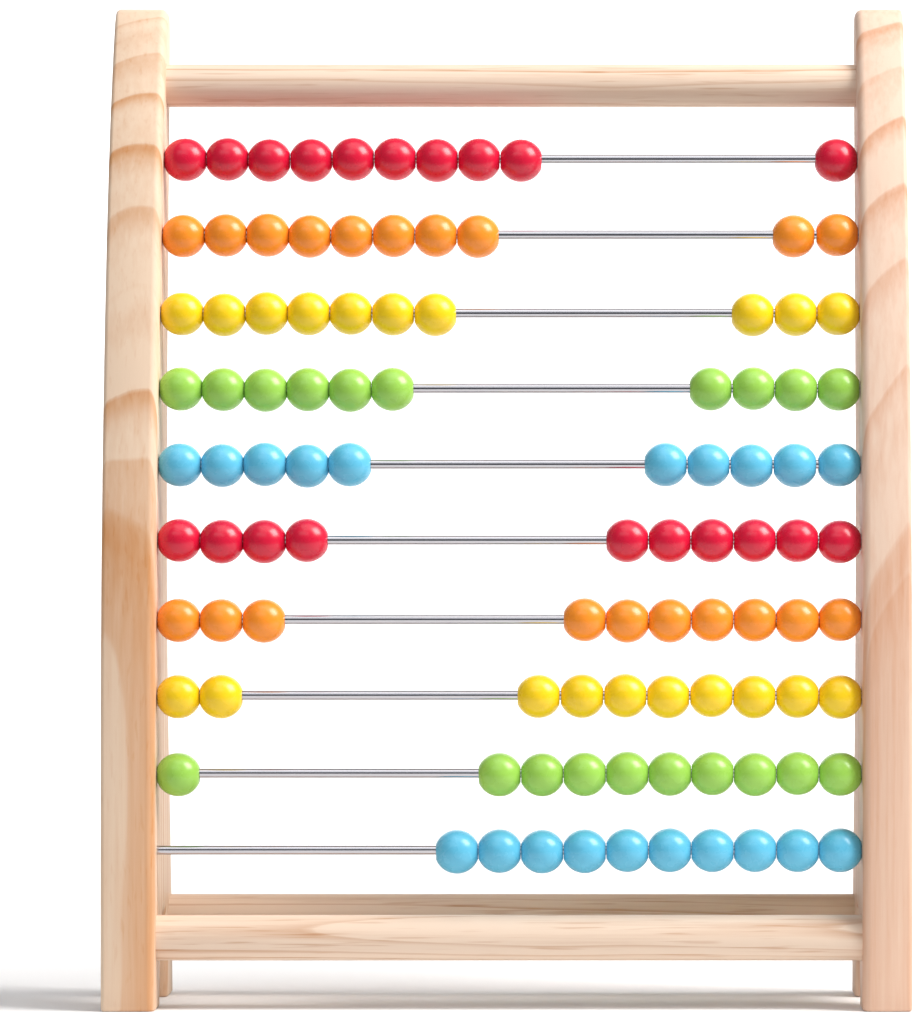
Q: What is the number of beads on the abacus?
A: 100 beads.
